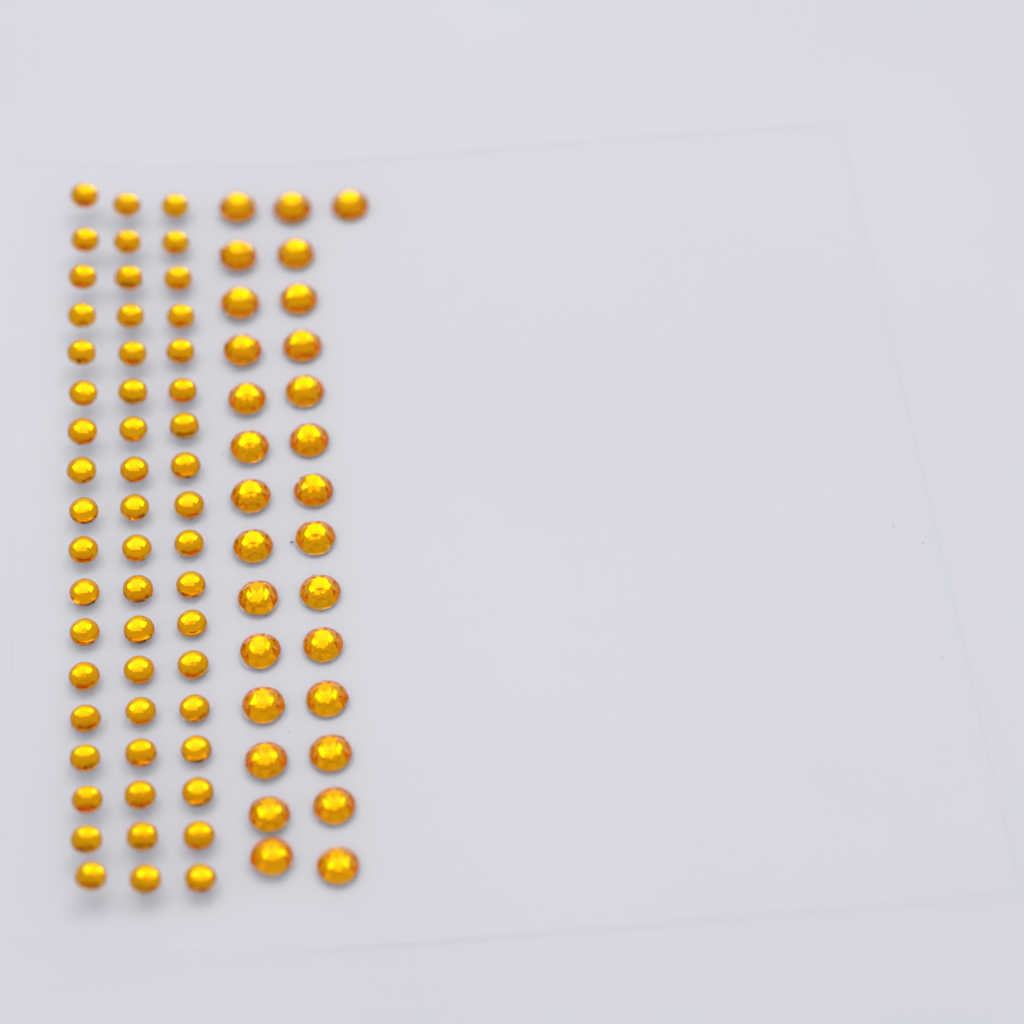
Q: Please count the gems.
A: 83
